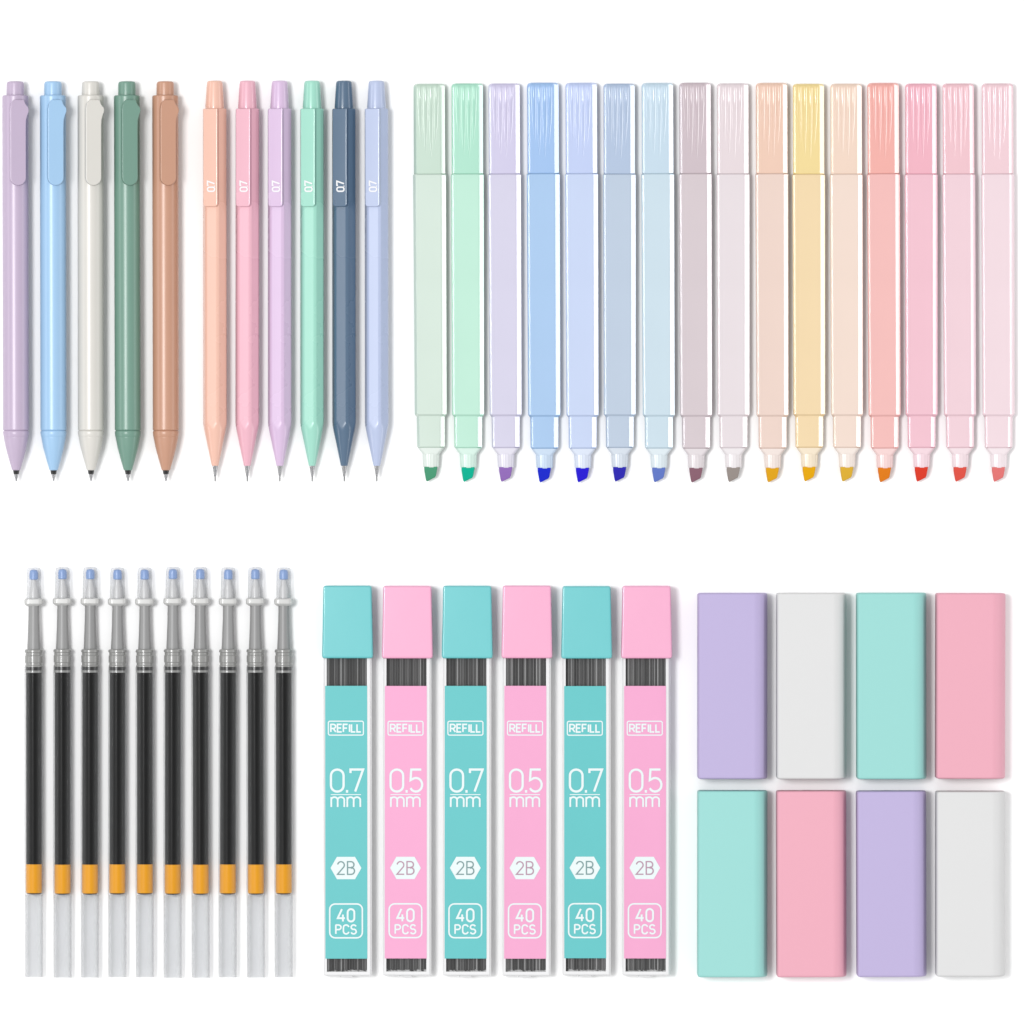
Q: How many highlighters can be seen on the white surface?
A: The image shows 16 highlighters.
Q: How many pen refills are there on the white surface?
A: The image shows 10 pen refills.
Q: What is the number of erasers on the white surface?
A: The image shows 8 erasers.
